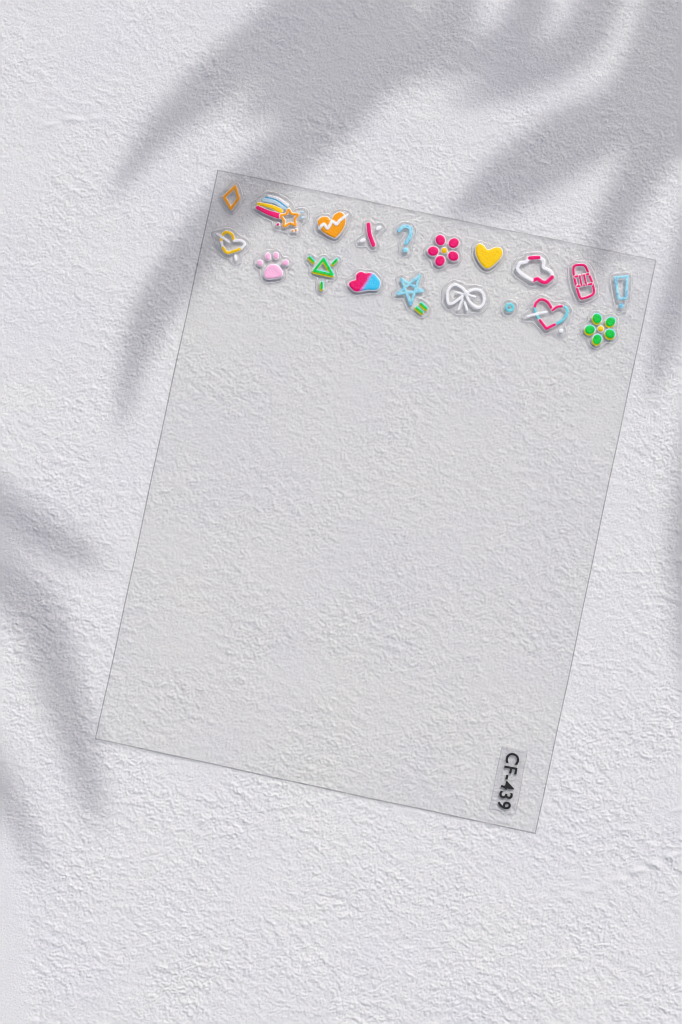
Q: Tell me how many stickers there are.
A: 19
